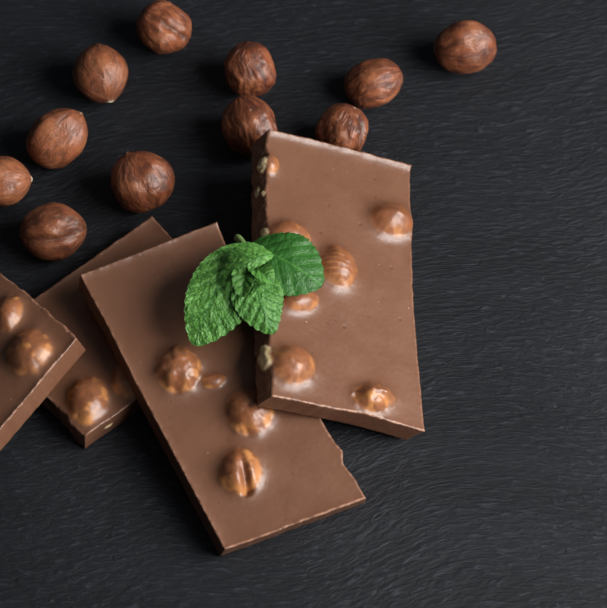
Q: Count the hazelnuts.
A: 11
